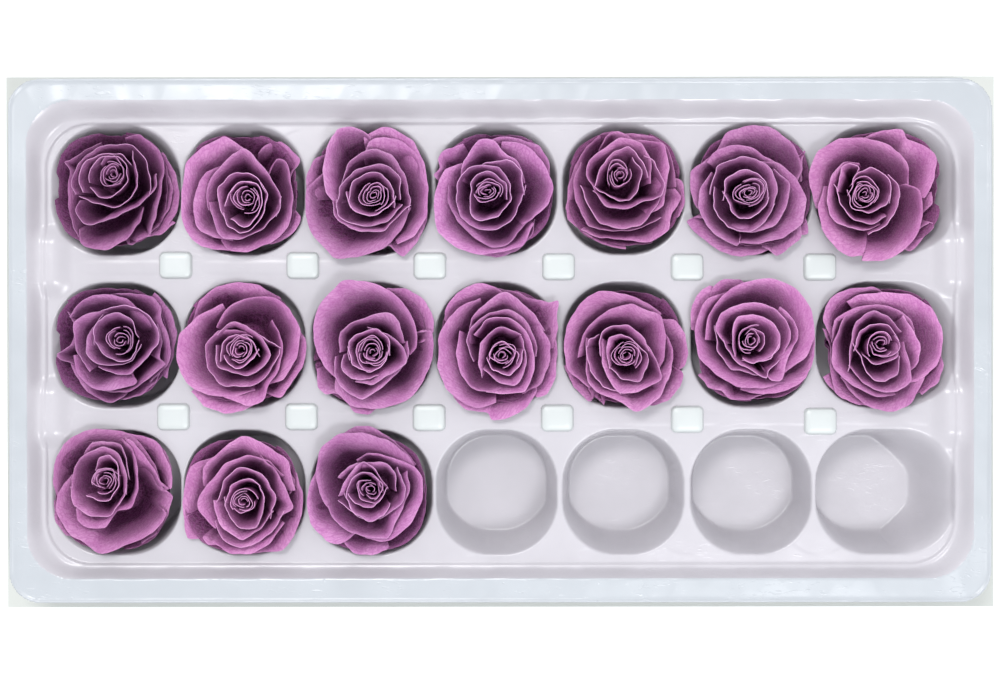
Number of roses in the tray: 17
